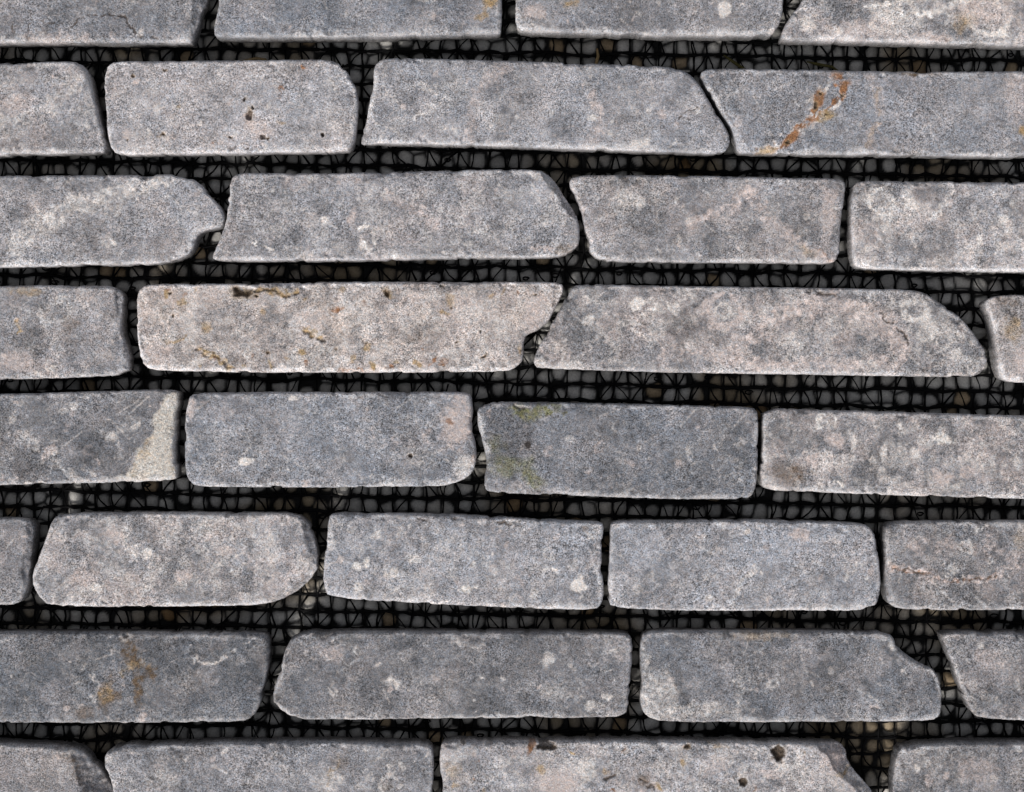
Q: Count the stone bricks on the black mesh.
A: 33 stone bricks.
